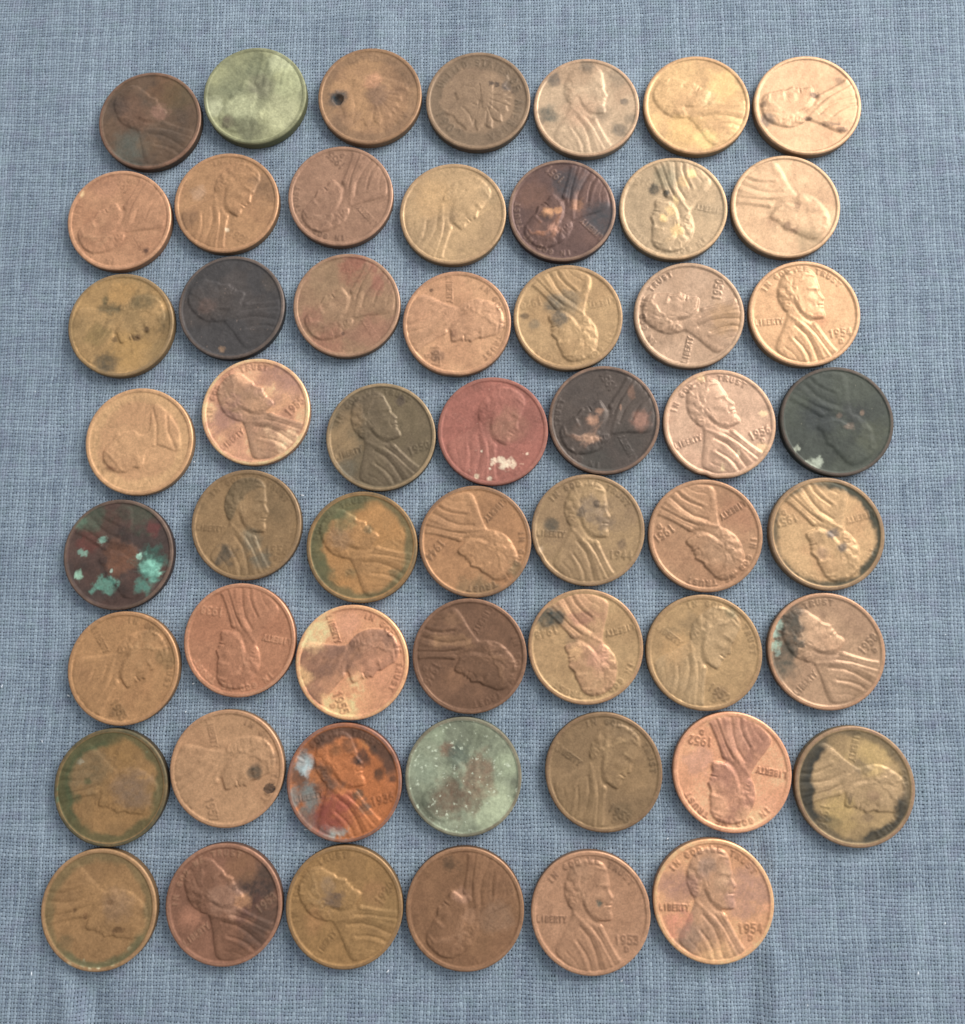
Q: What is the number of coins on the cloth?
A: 55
